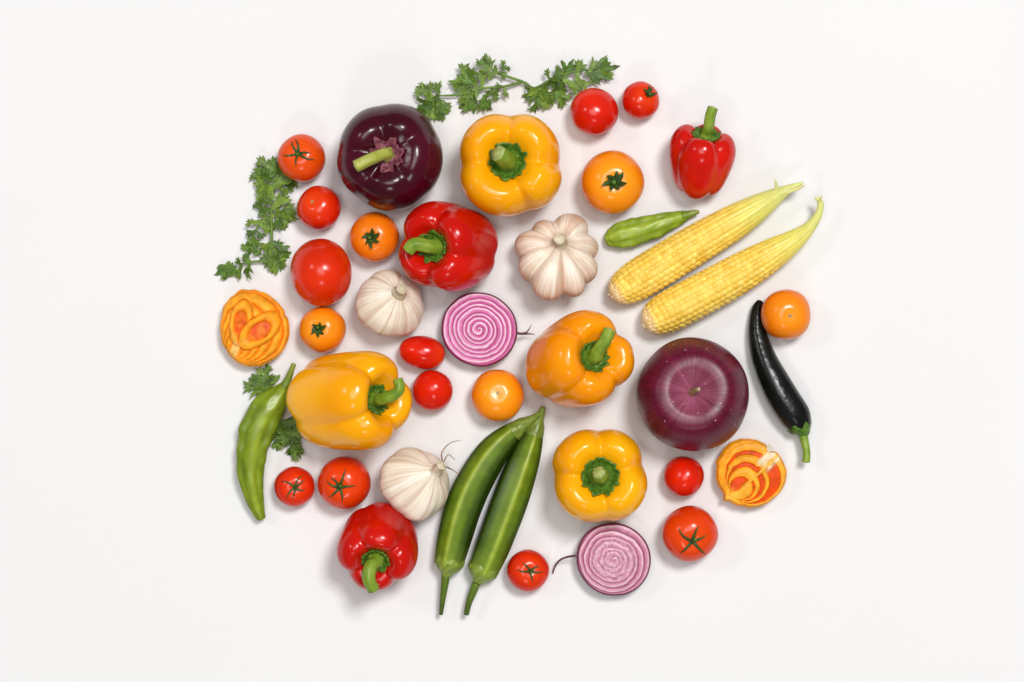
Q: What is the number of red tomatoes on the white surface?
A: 12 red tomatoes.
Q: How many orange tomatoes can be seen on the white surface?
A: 5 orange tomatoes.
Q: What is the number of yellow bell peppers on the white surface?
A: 4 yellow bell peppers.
